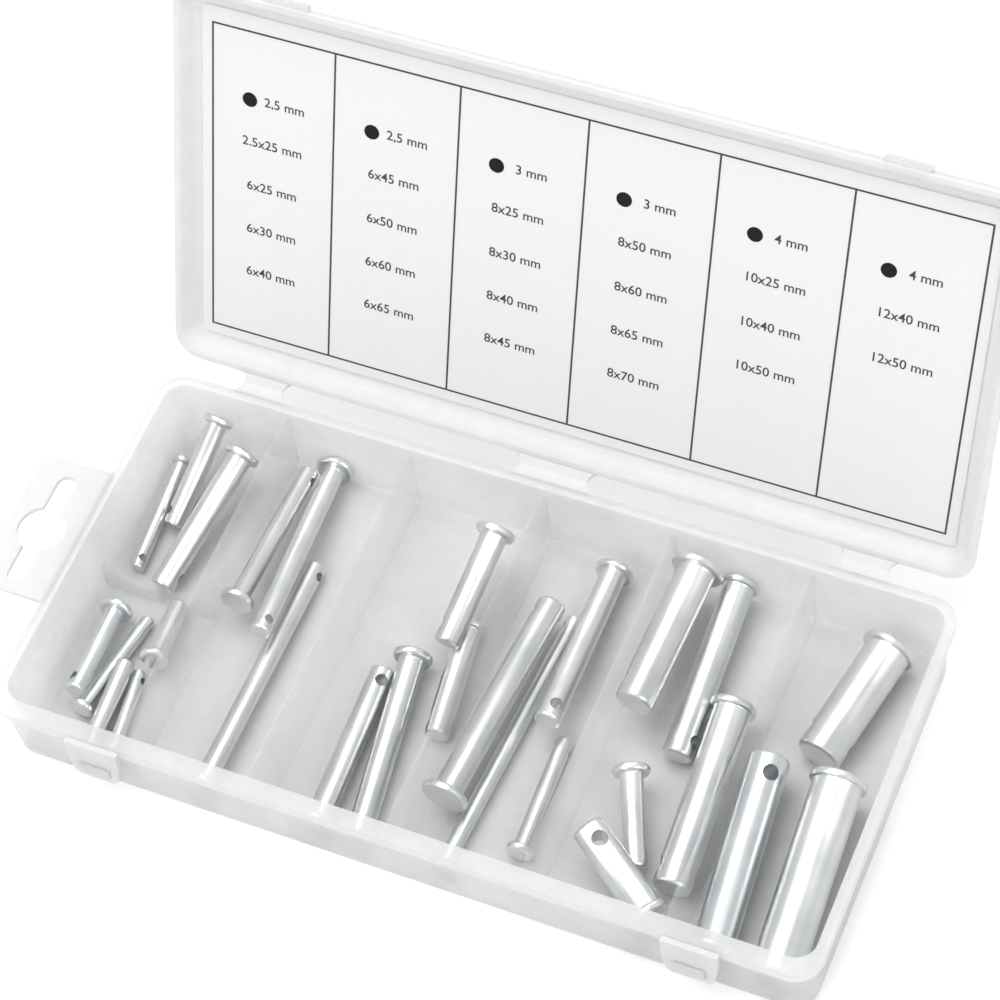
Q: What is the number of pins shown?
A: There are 27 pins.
